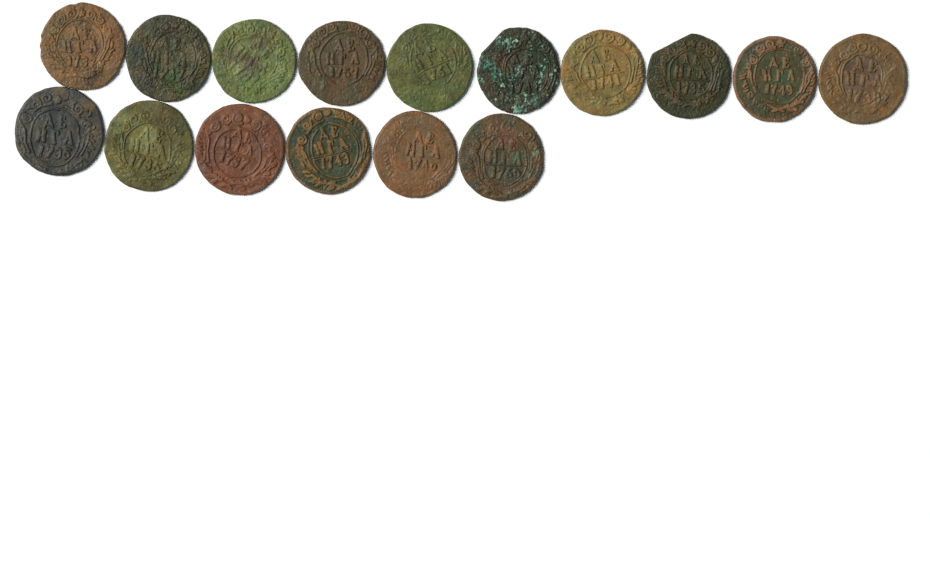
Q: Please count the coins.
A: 16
